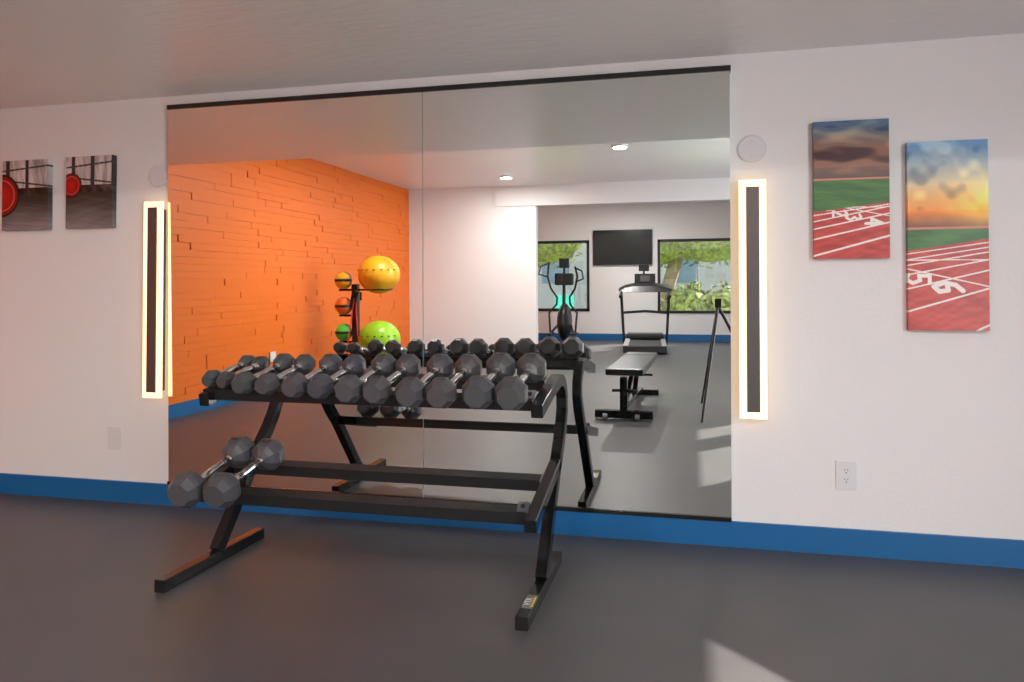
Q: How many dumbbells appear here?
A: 14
